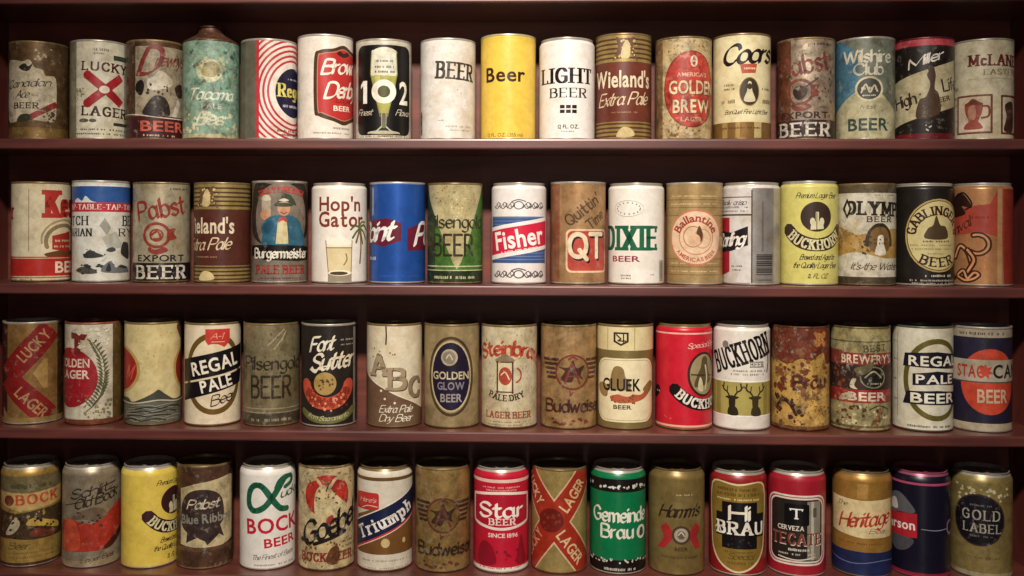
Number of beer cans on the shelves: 68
